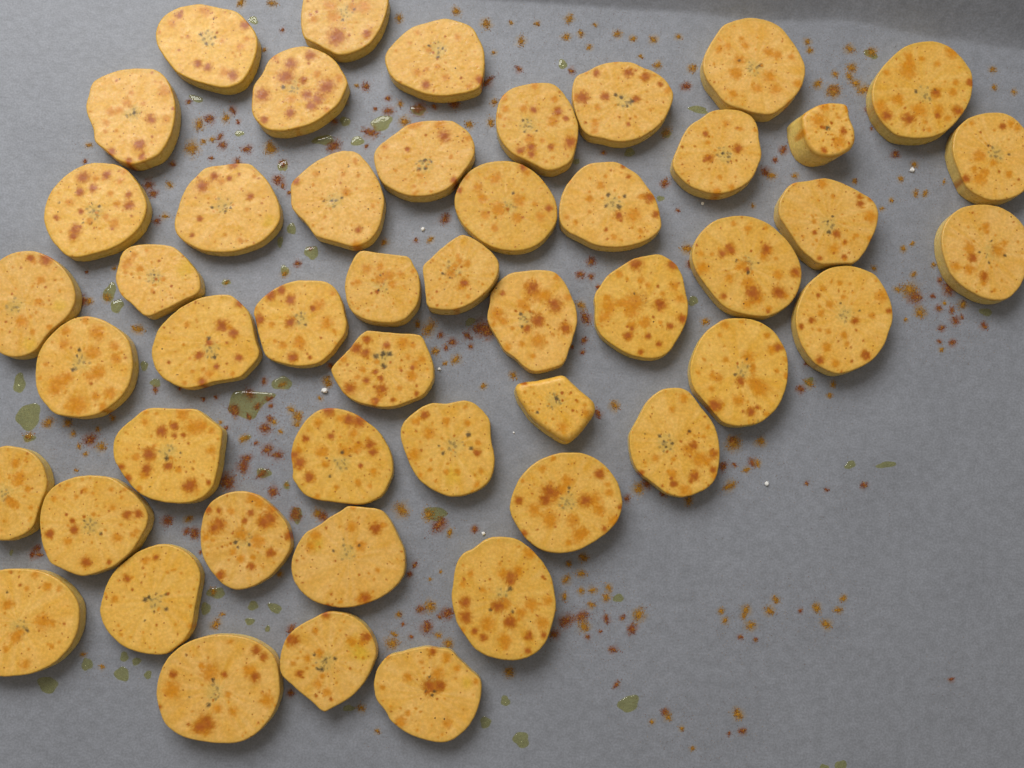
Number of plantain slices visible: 49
